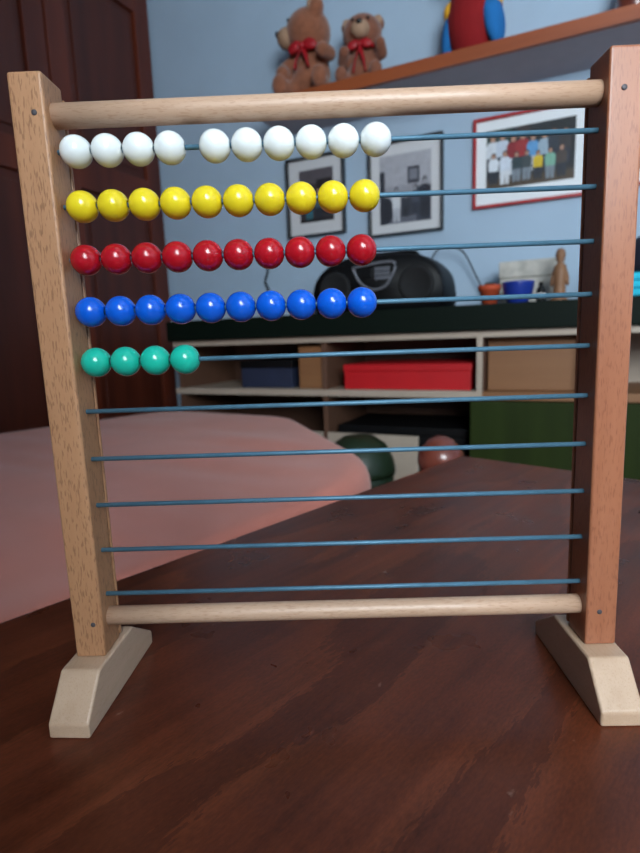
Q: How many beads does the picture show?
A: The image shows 44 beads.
